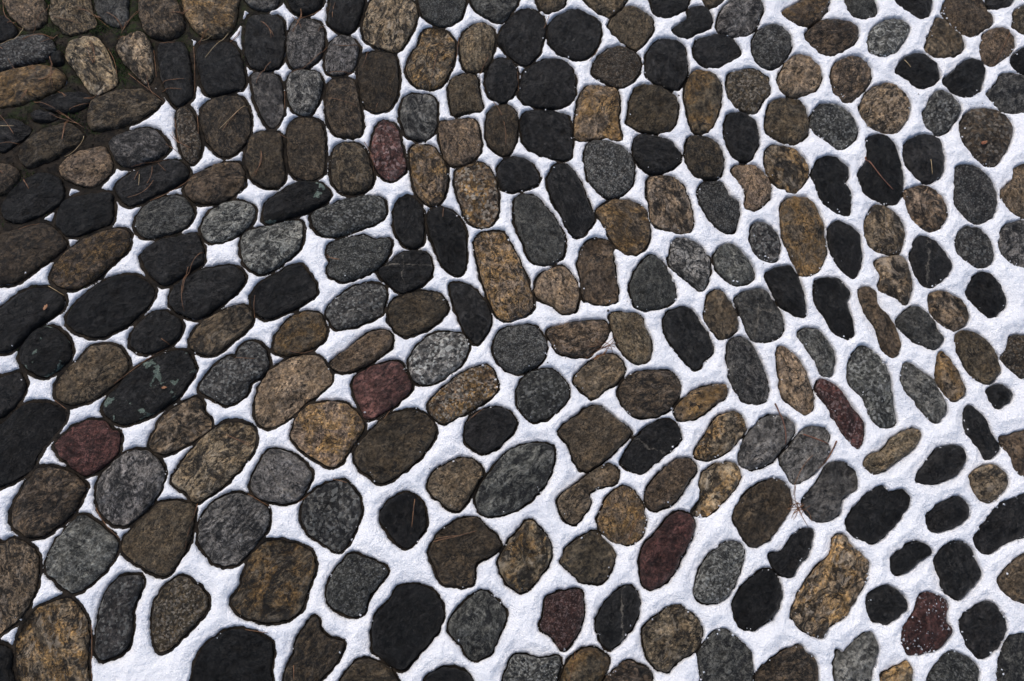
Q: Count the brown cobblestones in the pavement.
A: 114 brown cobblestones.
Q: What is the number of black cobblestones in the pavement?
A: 75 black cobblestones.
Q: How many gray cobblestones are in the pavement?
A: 62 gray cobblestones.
